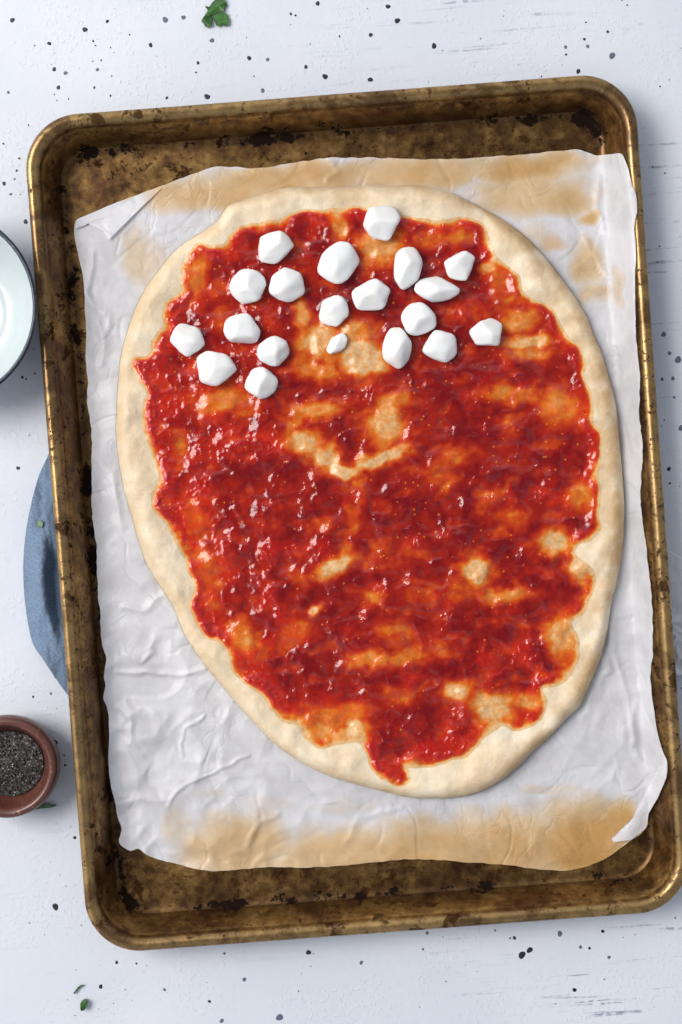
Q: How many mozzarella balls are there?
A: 20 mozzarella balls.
